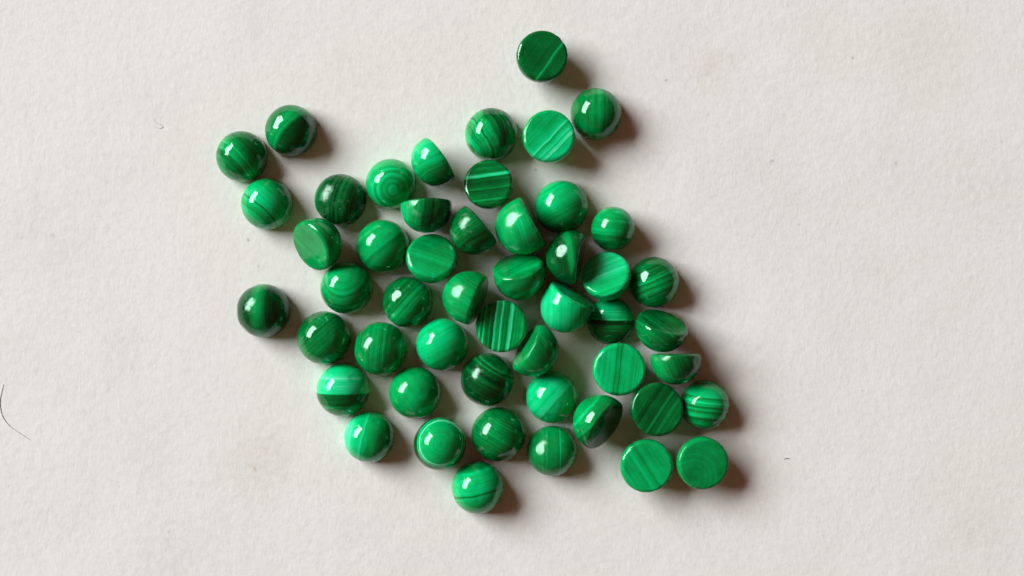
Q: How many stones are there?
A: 51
